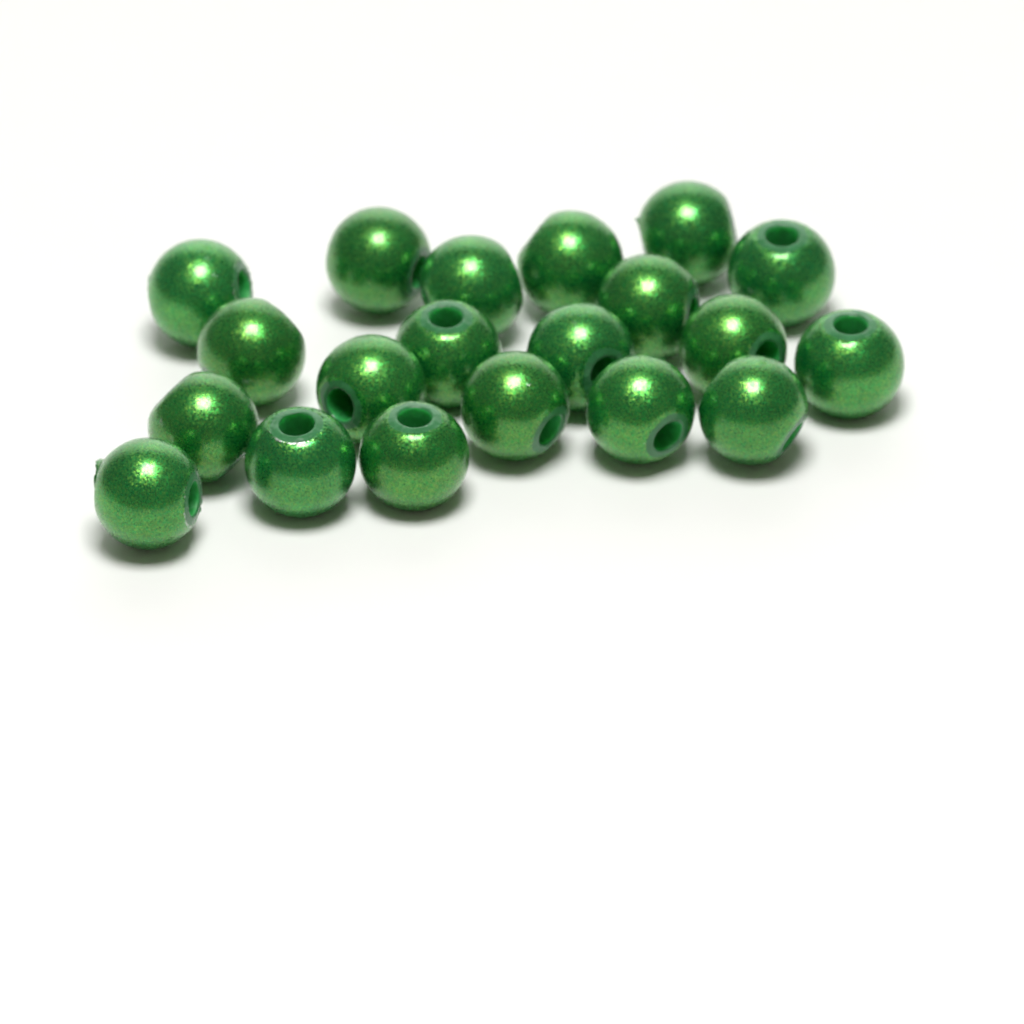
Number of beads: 20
